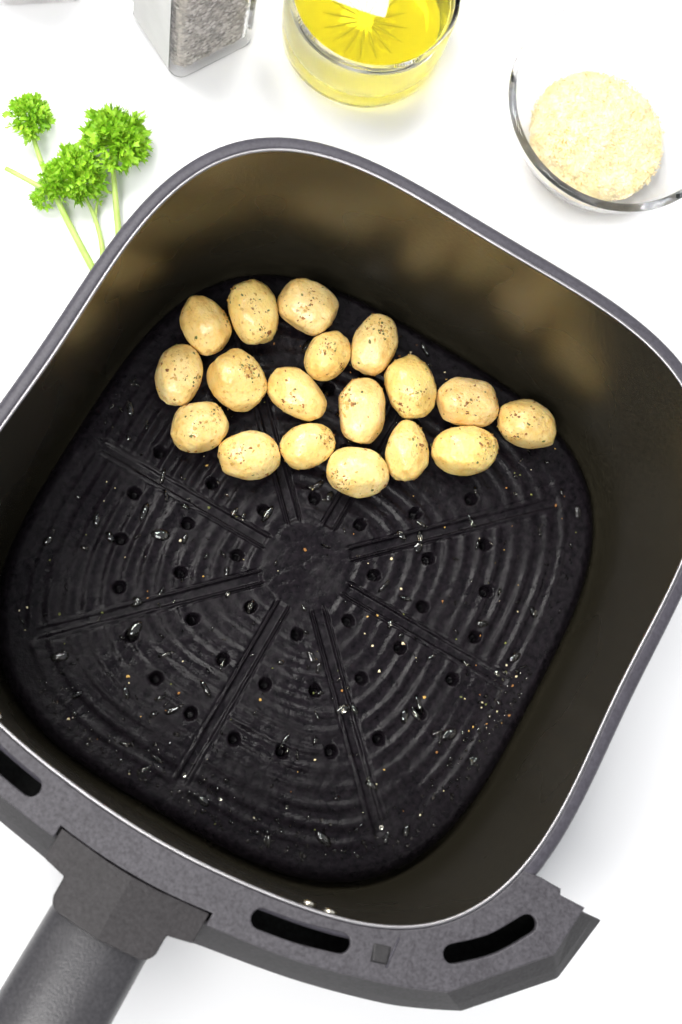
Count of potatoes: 18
